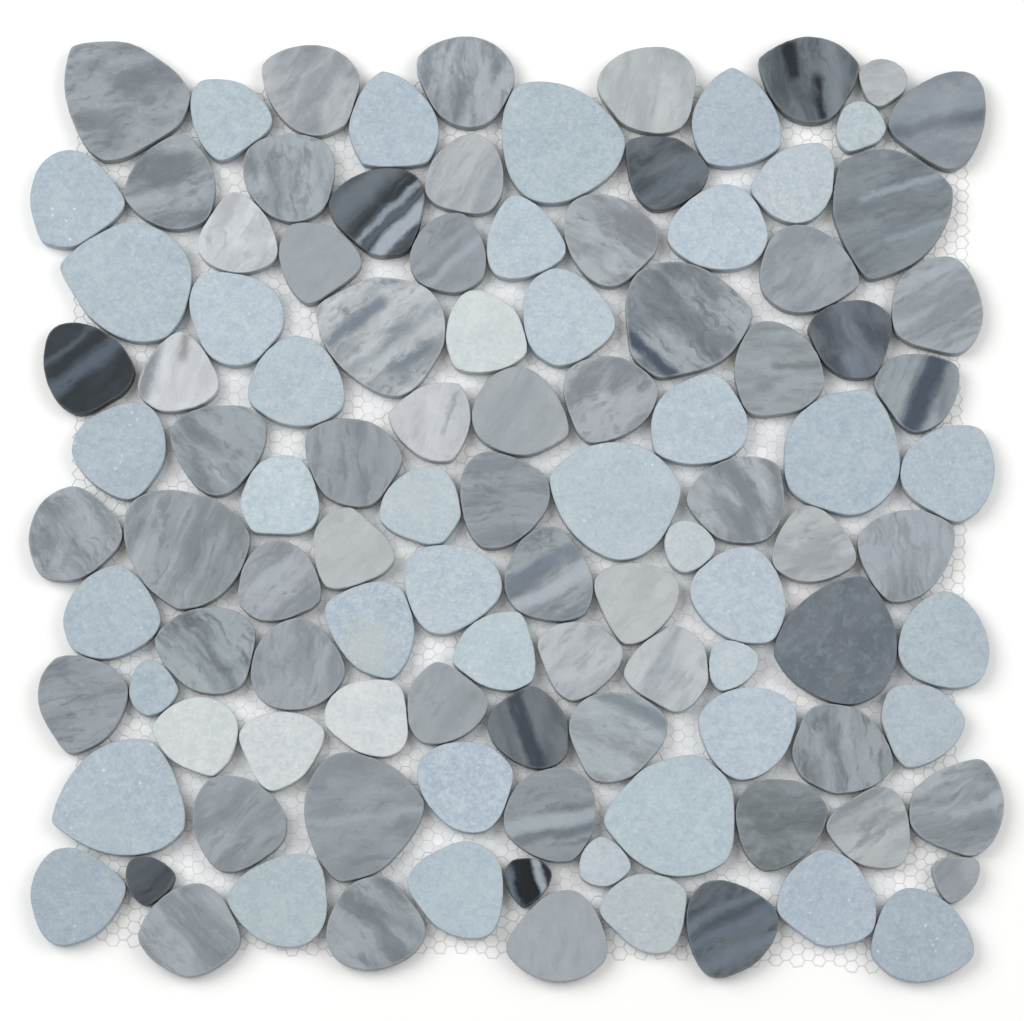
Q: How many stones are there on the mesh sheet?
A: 109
